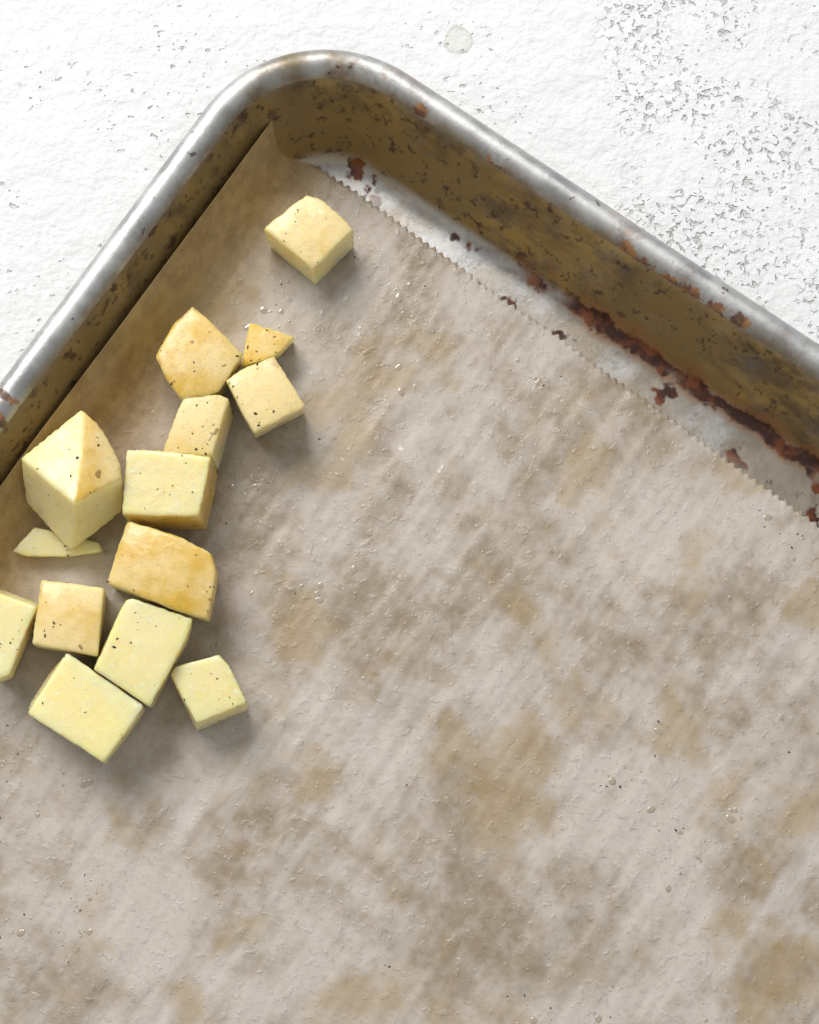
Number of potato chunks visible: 14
